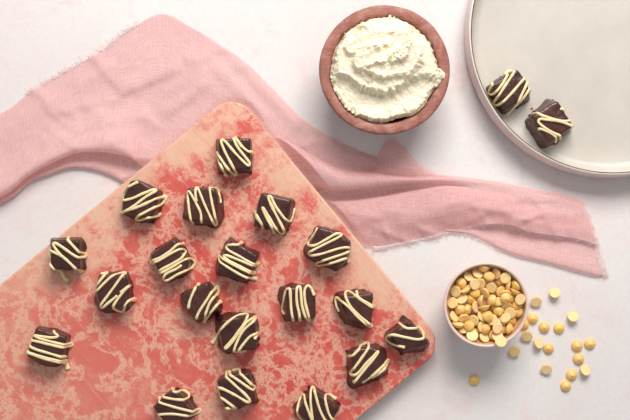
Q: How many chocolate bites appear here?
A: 21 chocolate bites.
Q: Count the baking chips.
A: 82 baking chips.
